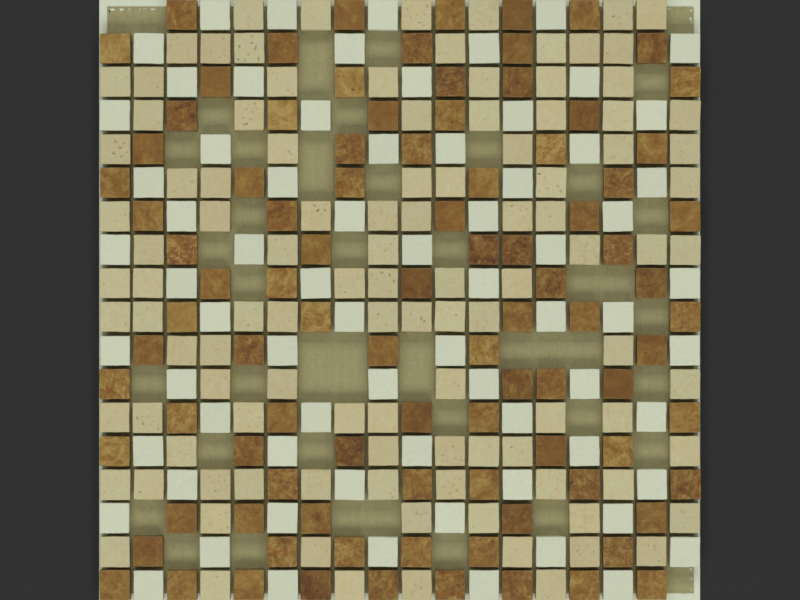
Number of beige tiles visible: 108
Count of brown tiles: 94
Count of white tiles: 72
